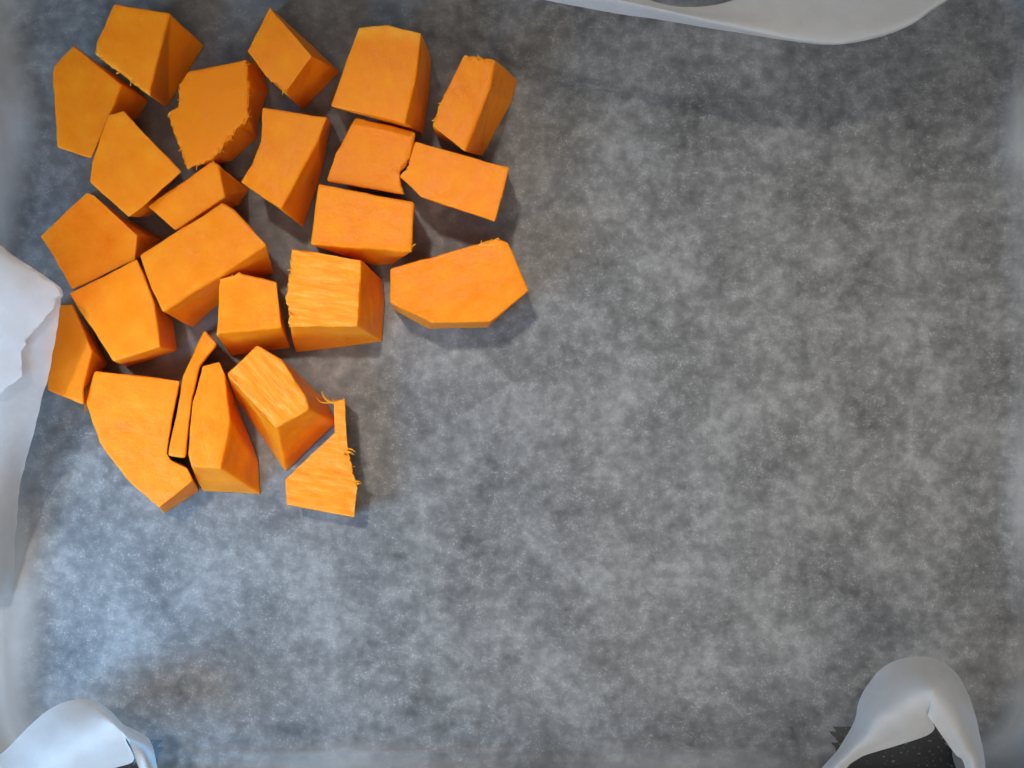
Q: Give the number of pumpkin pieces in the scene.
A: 24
